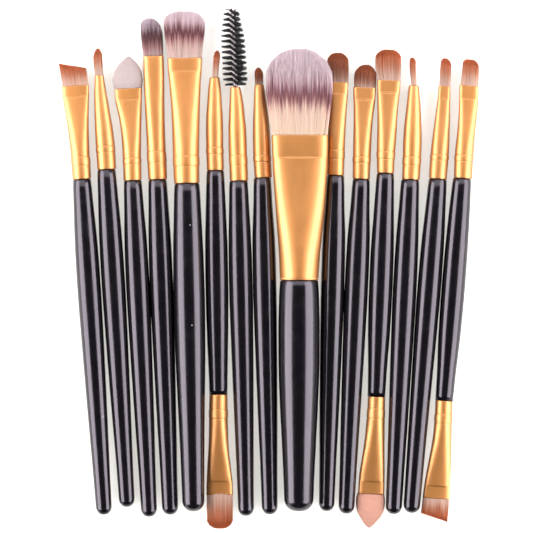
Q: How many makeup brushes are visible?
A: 15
